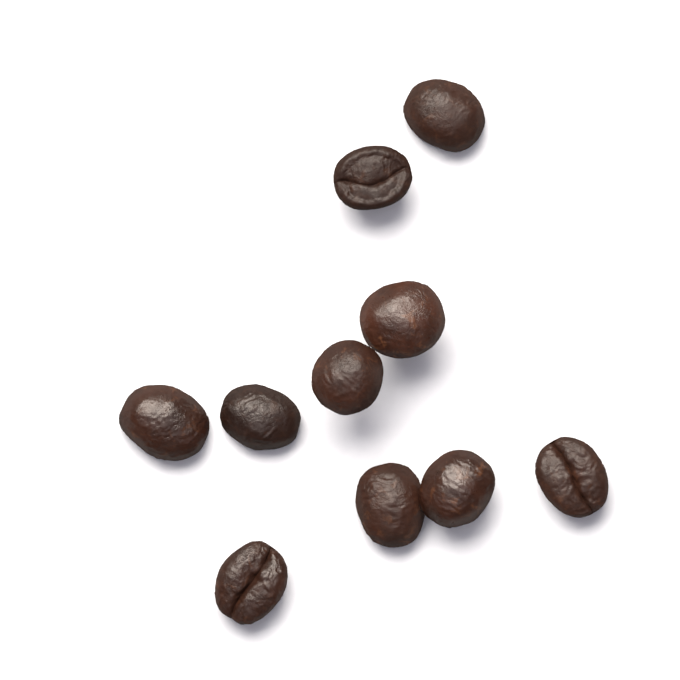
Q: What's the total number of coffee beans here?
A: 10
